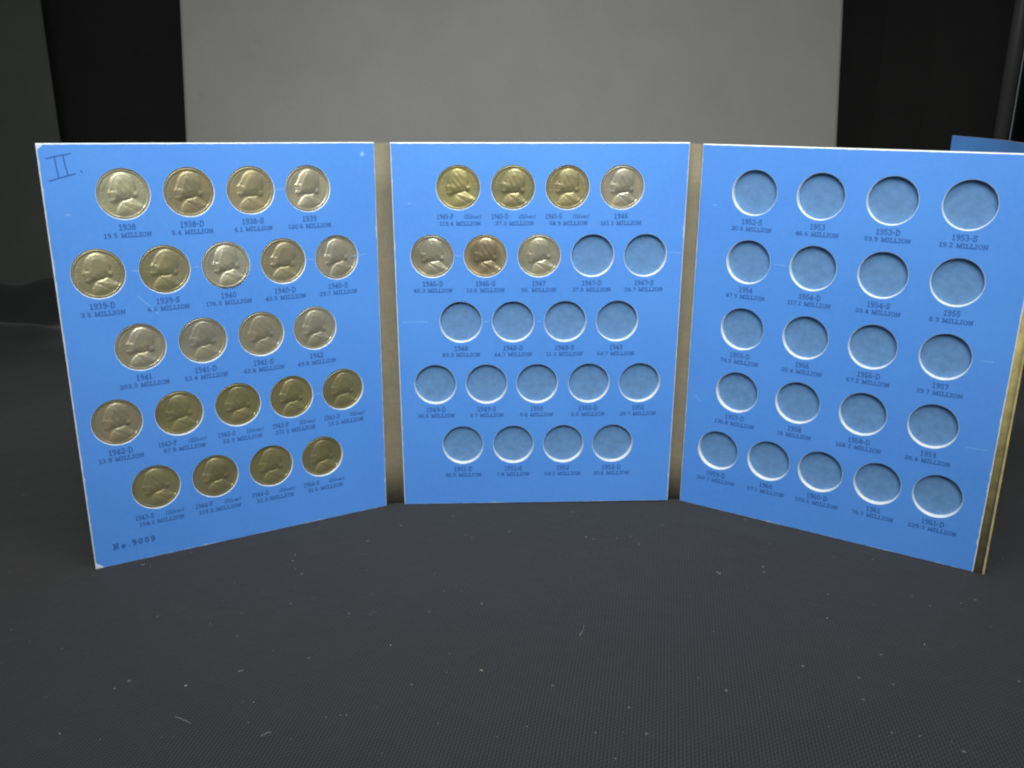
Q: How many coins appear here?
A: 29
